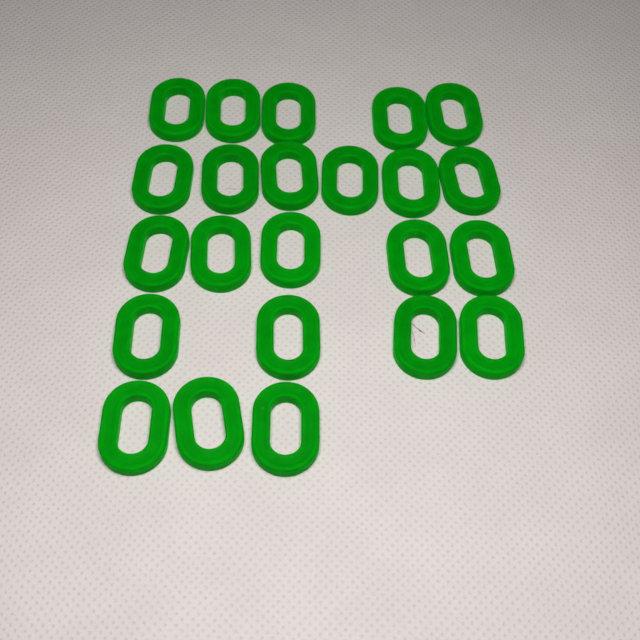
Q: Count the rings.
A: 23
